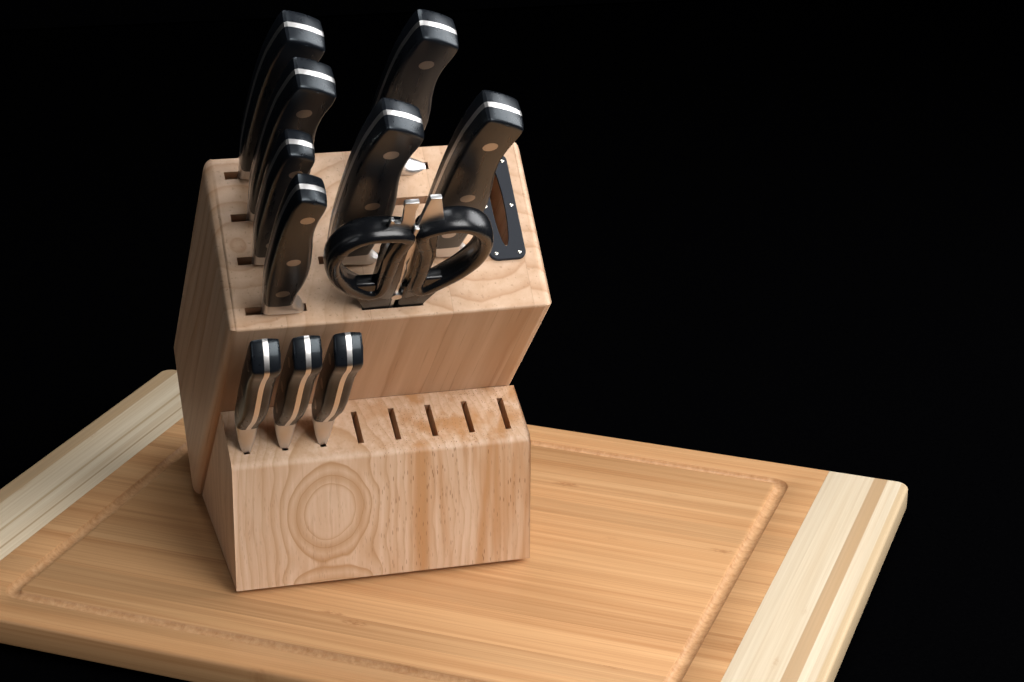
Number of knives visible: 10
